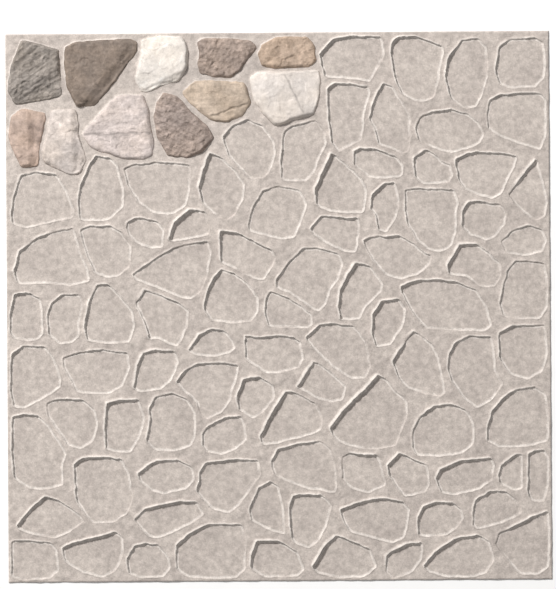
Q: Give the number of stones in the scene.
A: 11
